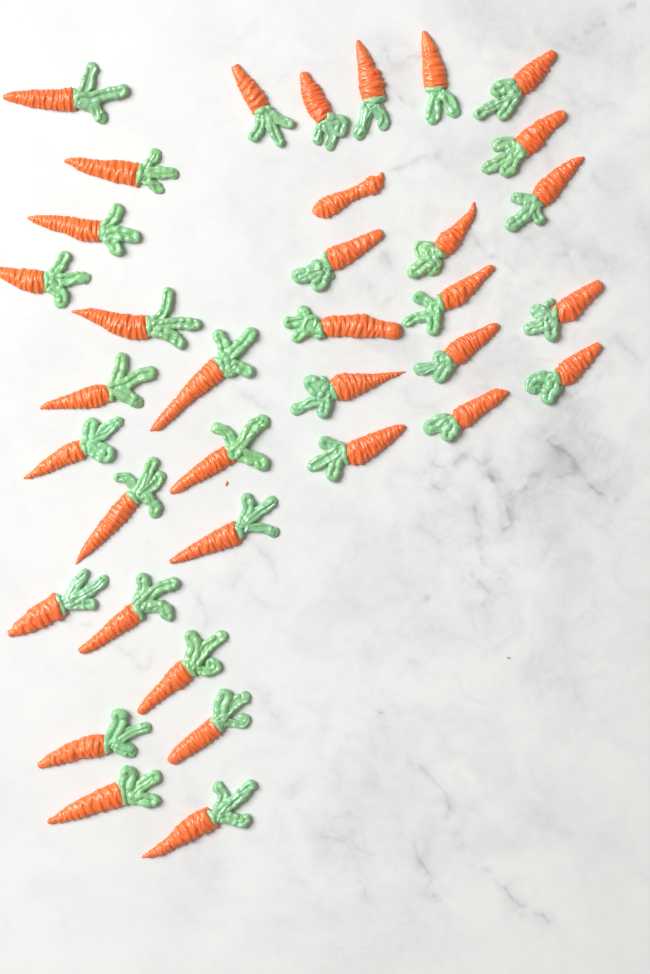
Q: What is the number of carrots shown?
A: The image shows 36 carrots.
